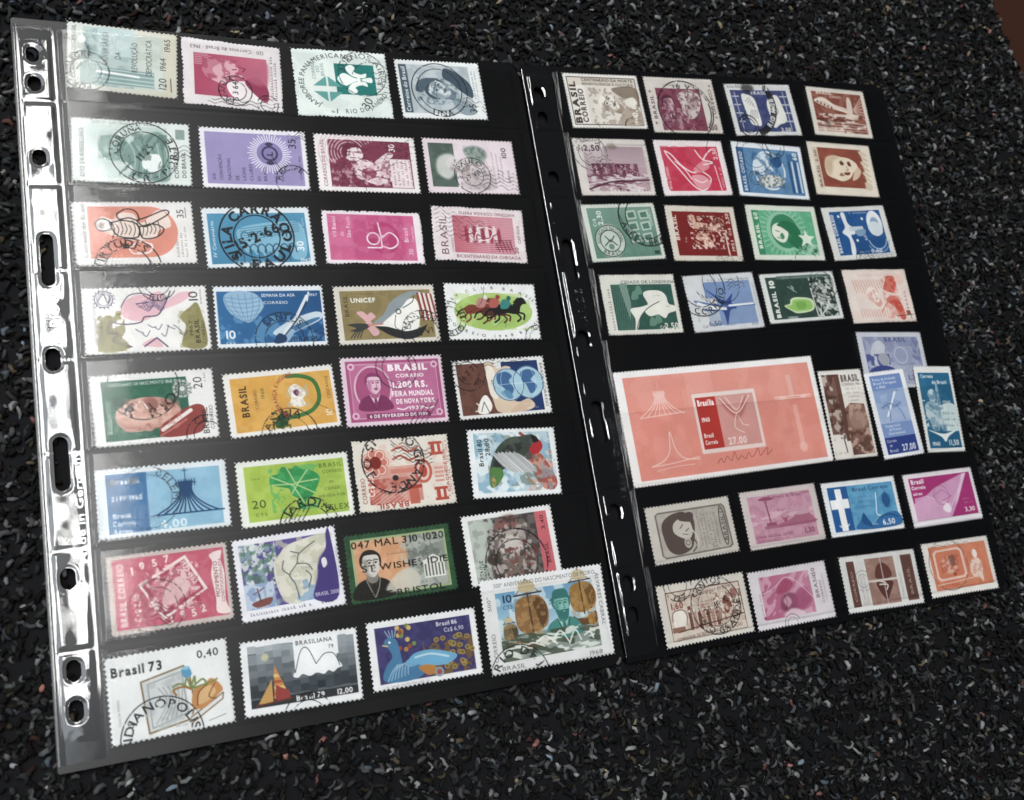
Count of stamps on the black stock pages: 61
